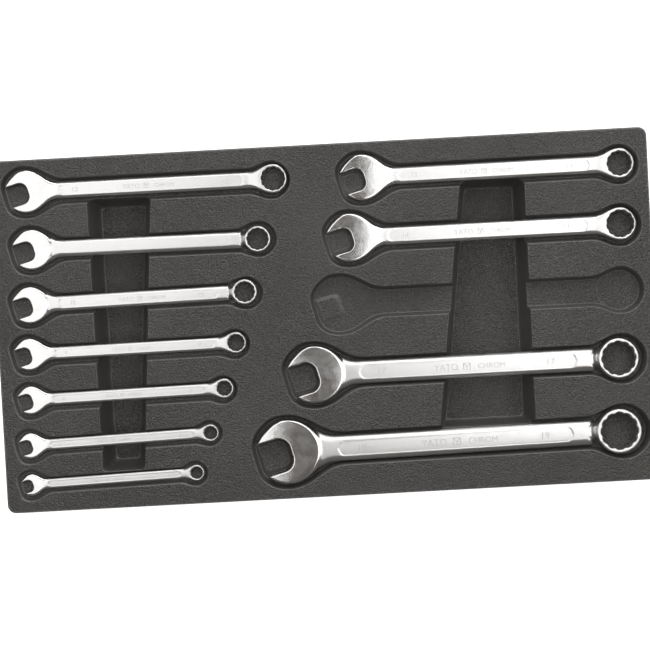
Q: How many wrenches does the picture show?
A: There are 11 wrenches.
